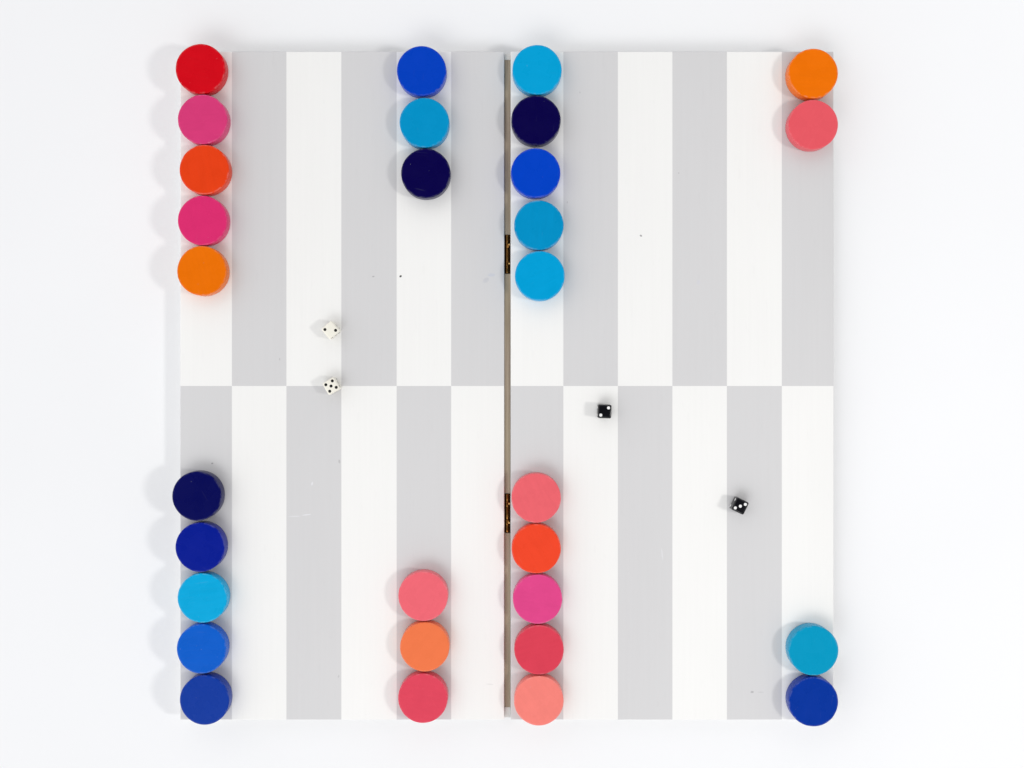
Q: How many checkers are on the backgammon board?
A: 30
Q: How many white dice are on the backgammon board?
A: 2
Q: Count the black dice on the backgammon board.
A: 2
